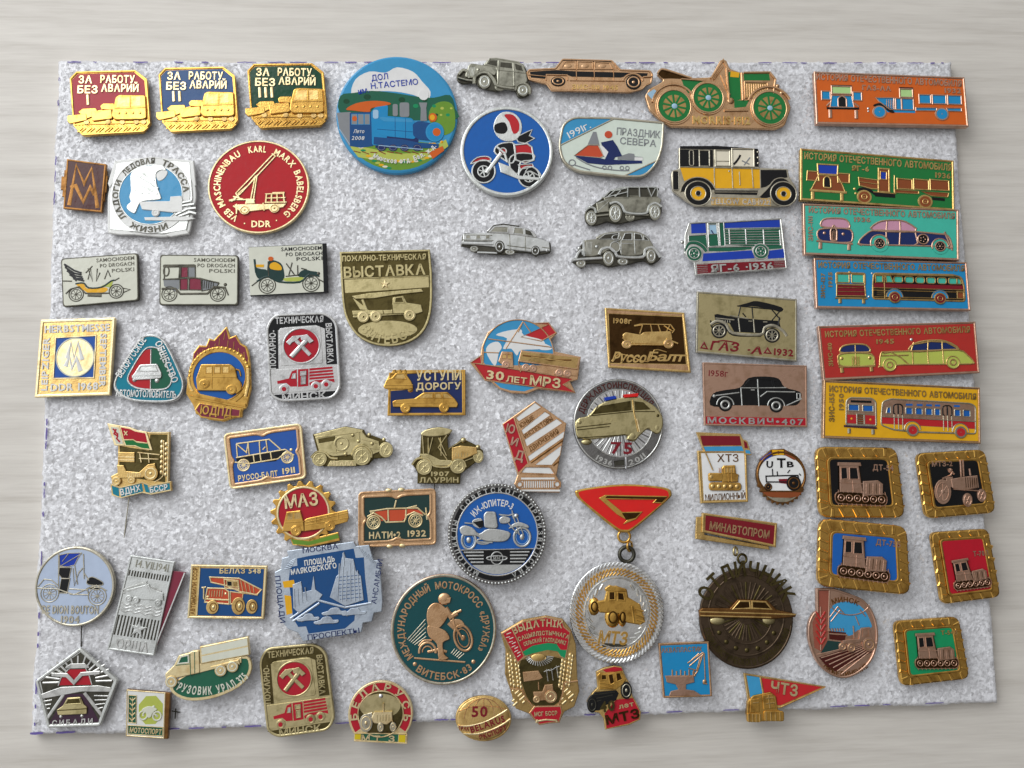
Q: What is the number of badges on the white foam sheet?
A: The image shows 70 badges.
